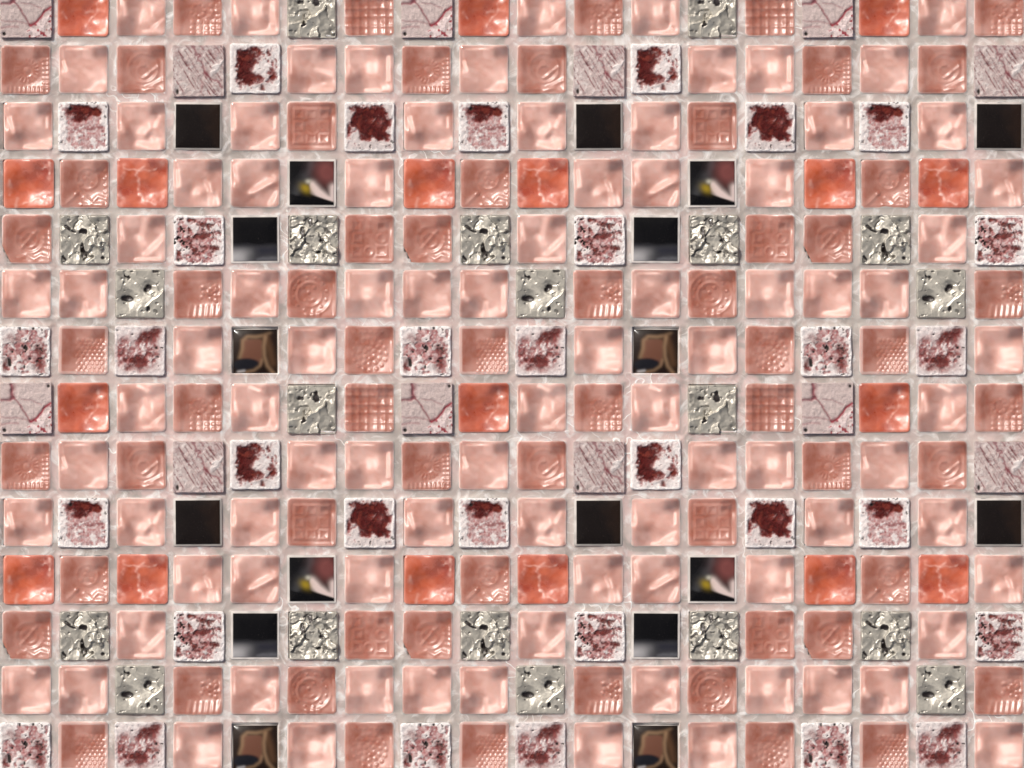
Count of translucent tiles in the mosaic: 170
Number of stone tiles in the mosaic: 44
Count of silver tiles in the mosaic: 20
